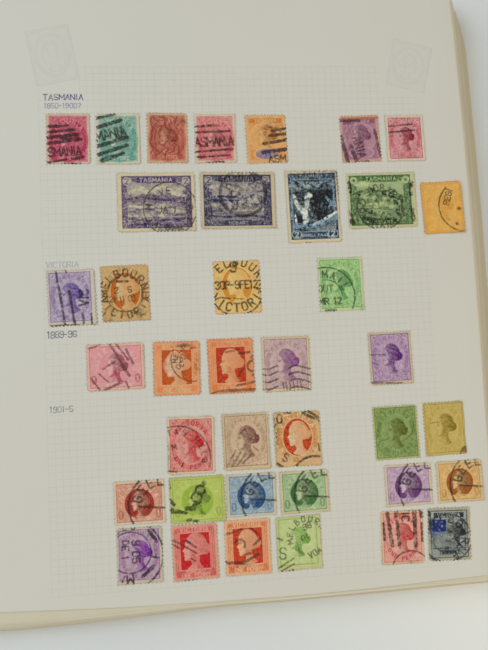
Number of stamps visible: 38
